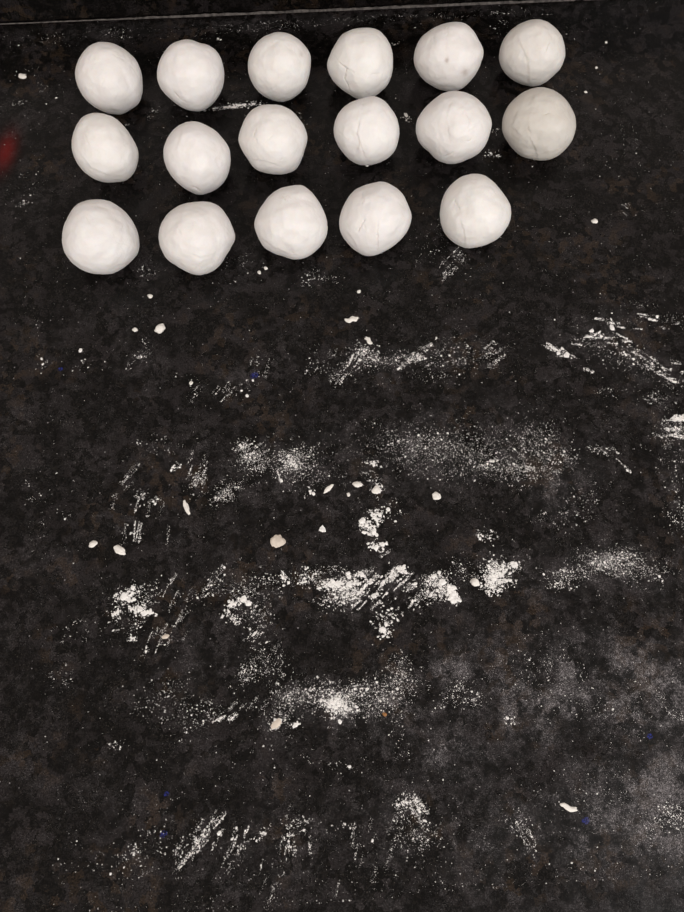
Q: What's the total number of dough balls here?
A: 17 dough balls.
